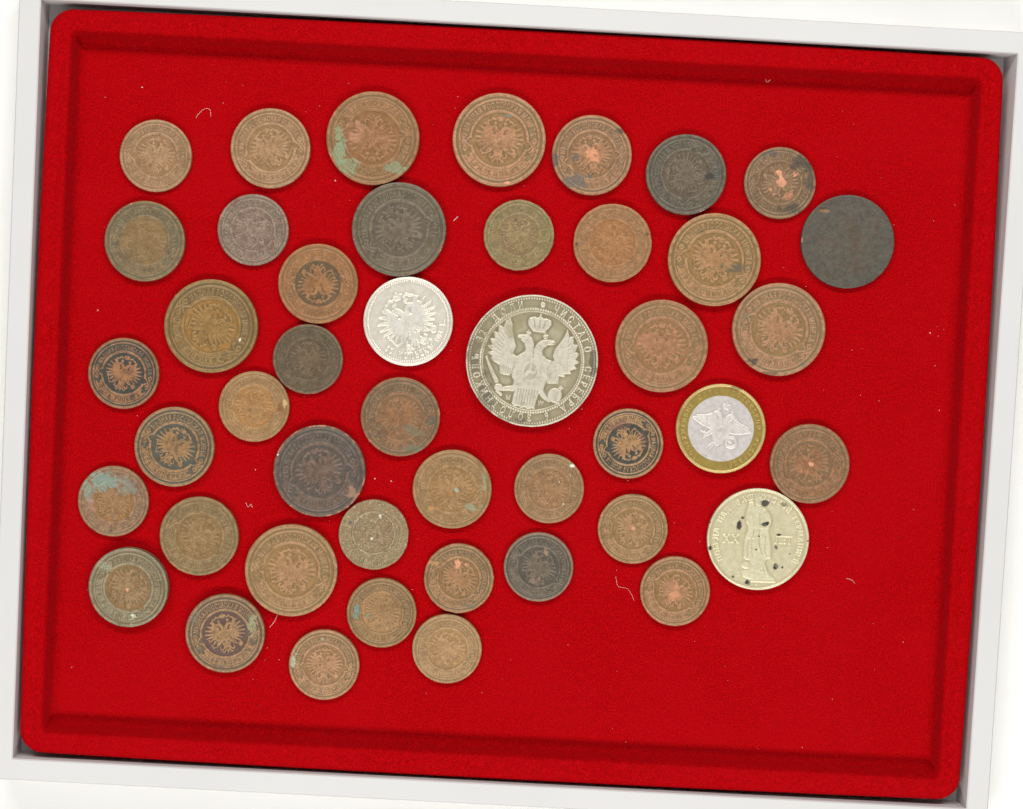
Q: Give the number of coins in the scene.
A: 45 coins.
